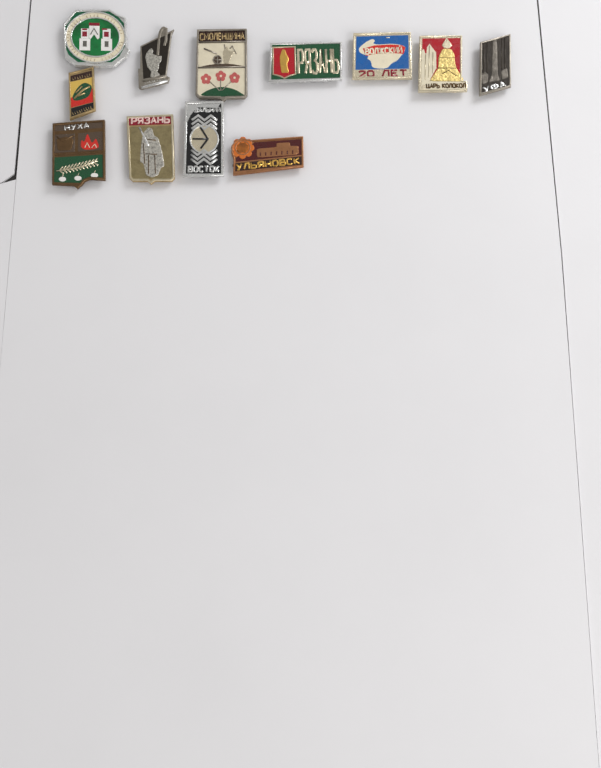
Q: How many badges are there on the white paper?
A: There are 12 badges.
